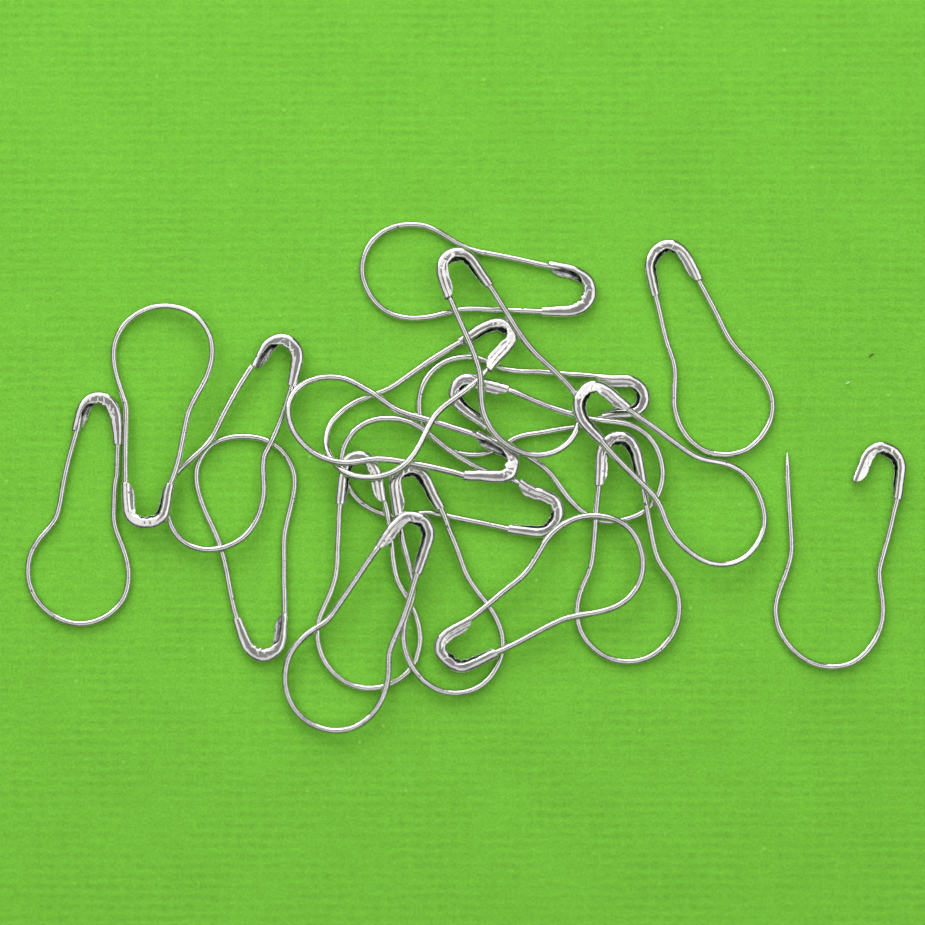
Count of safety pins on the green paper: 19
